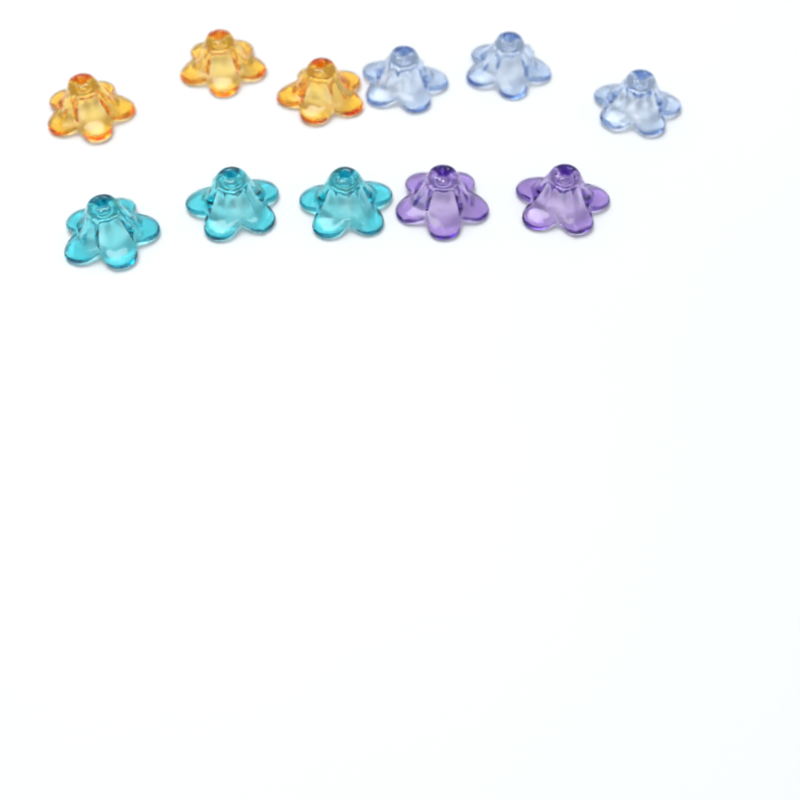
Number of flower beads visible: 11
